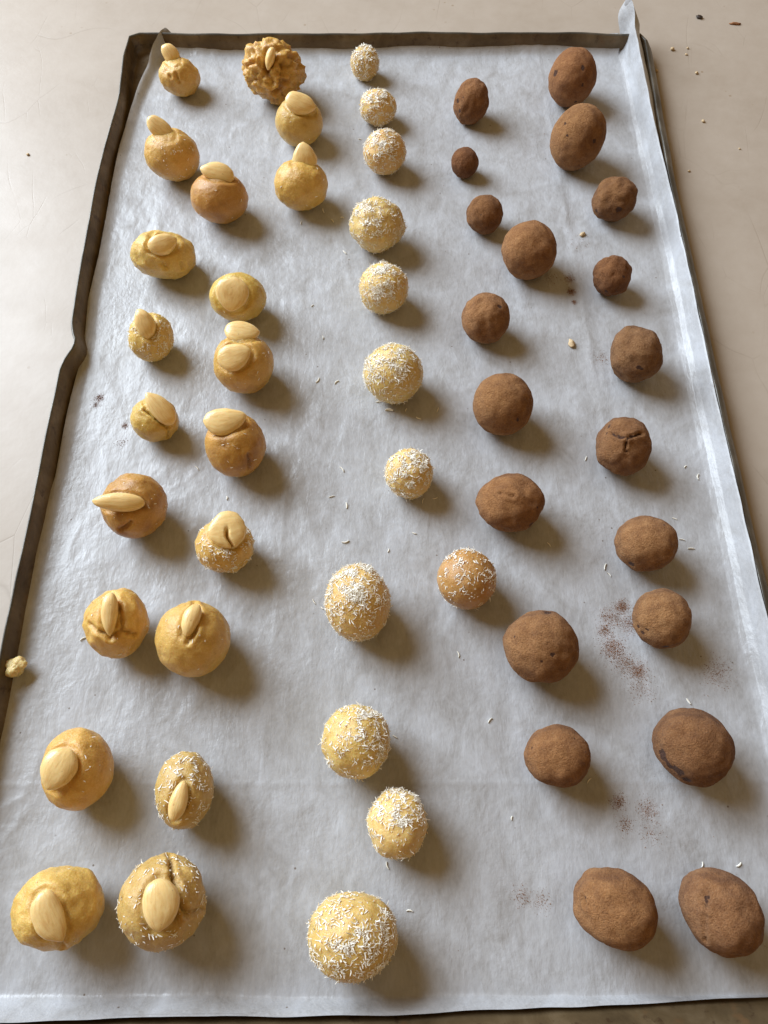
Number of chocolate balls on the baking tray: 20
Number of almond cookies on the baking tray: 20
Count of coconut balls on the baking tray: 12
